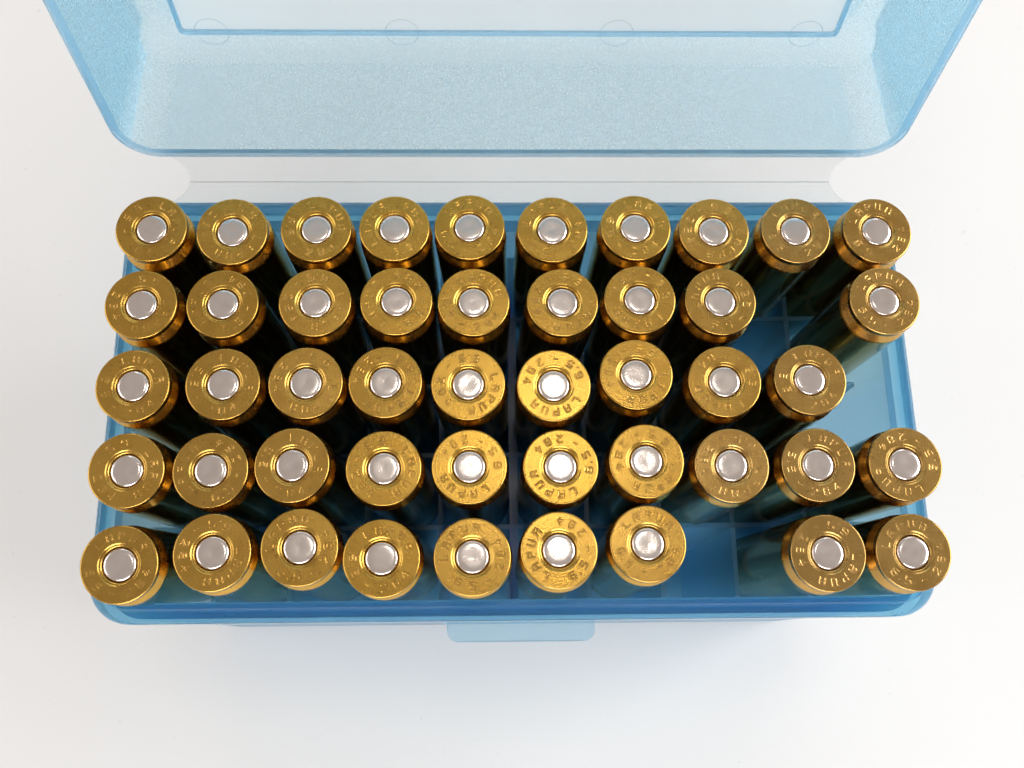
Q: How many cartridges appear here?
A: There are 47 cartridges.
